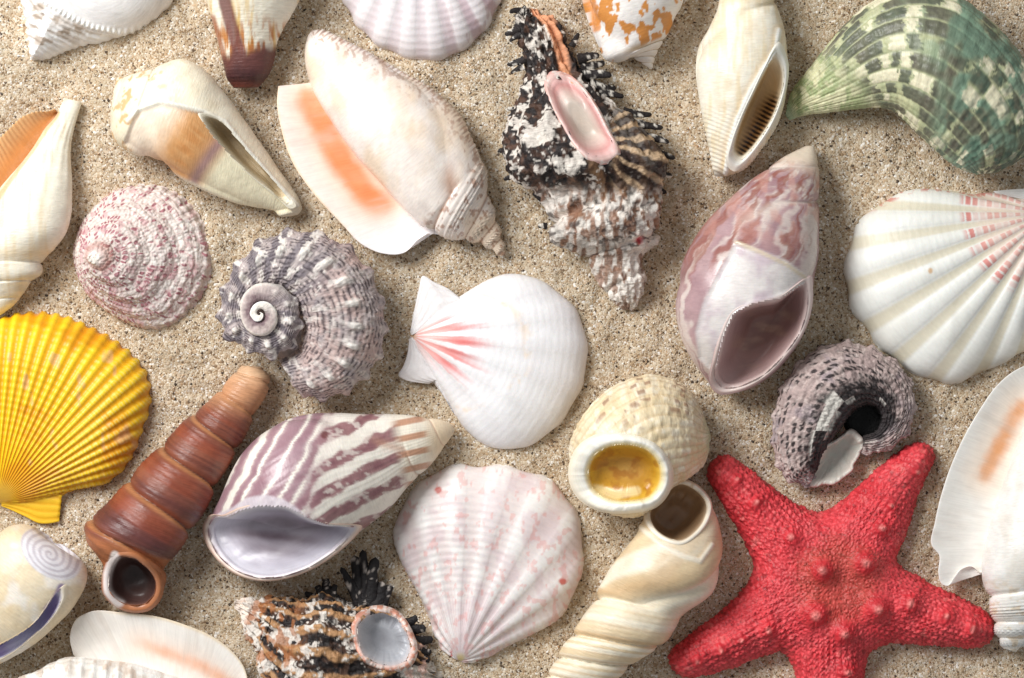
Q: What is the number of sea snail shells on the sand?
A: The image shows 21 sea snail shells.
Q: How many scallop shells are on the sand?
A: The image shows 5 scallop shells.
